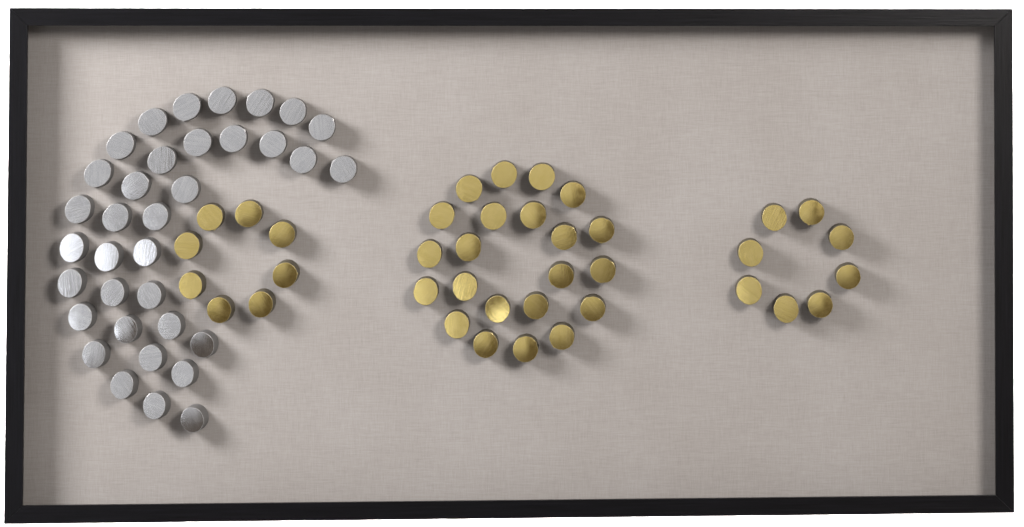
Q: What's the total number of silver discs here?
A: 35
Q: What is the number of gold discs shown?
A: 38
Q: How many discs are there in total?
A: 73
